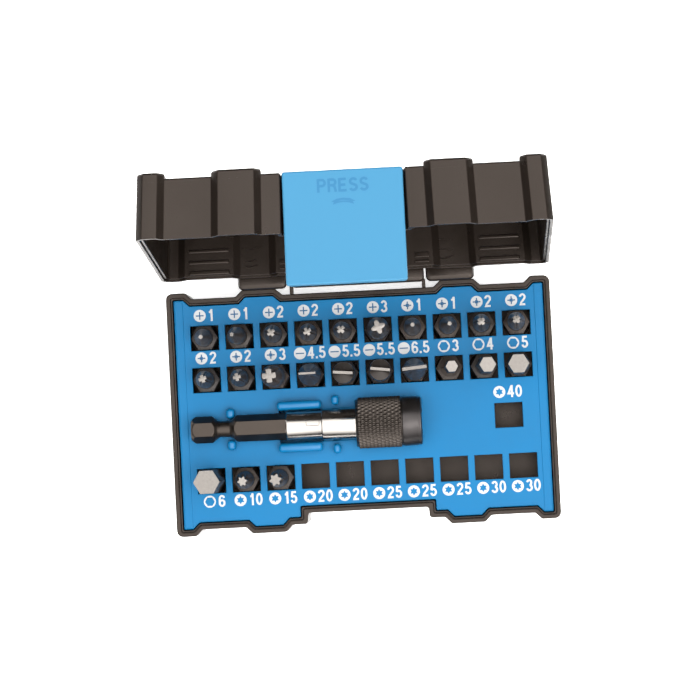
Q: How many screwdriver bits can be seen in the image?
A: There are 23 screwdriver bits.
